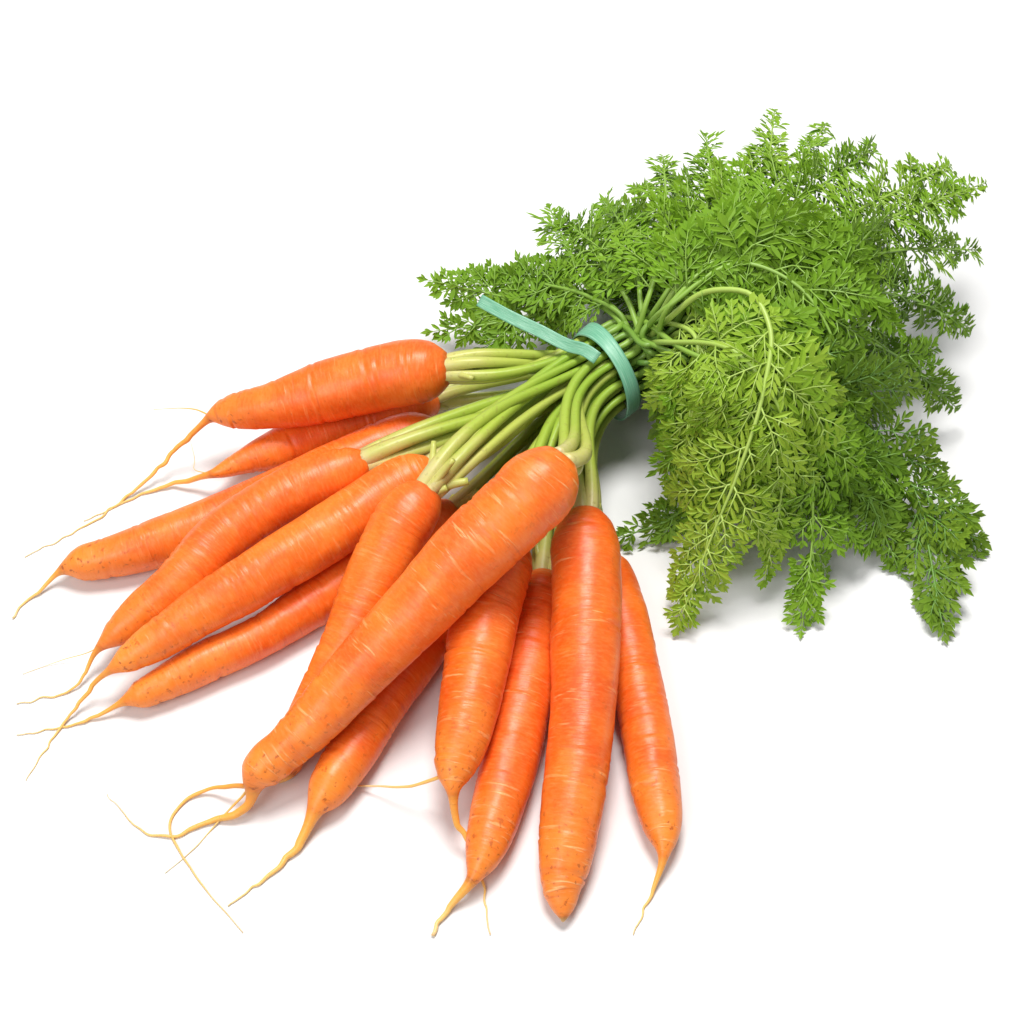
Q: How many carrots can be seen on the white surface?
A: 13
